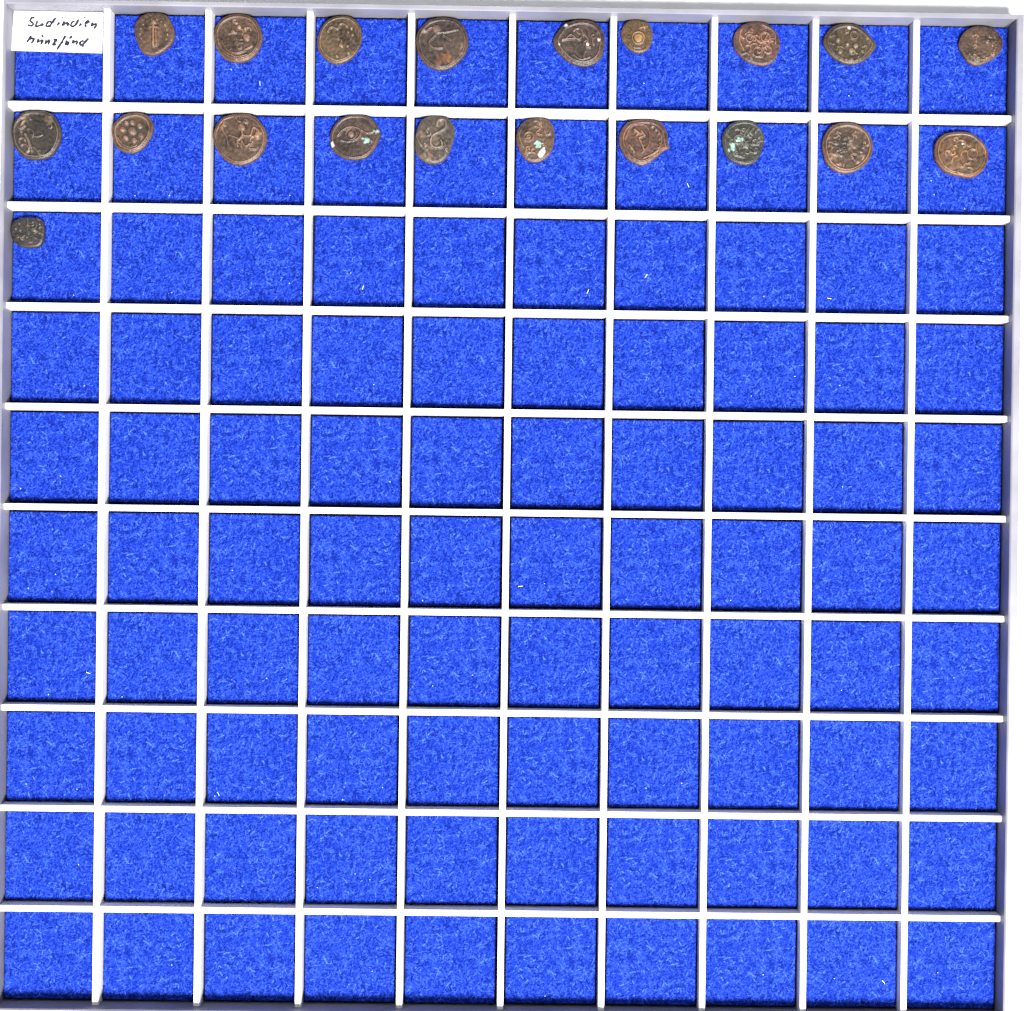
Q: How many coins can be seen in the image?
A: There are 20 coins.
